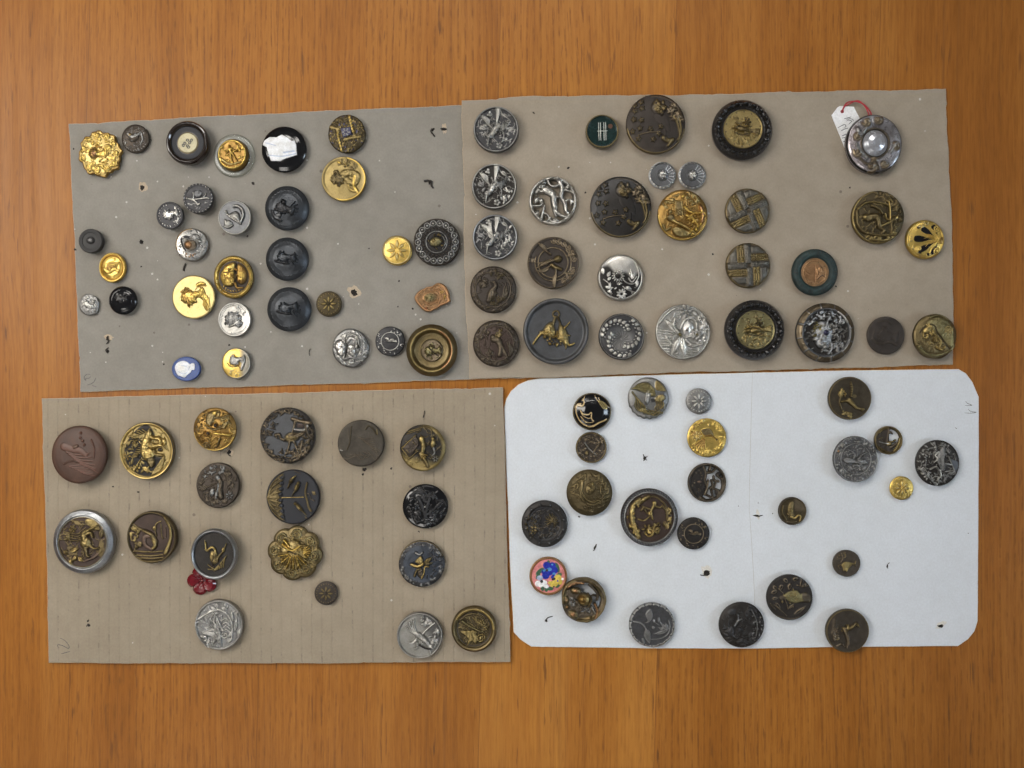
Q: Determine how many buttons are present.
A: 100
